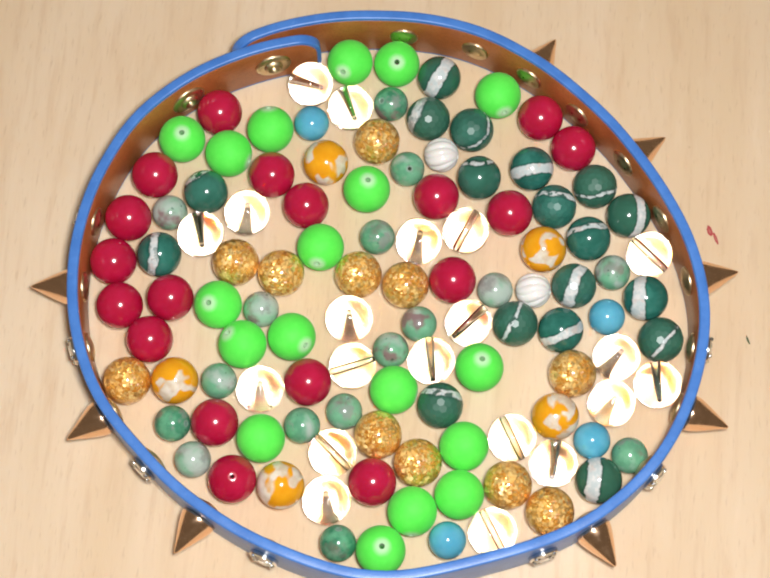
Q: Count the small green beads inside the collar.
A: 16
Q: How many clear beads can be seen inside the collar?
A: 20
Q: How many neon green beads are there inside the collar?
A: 18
